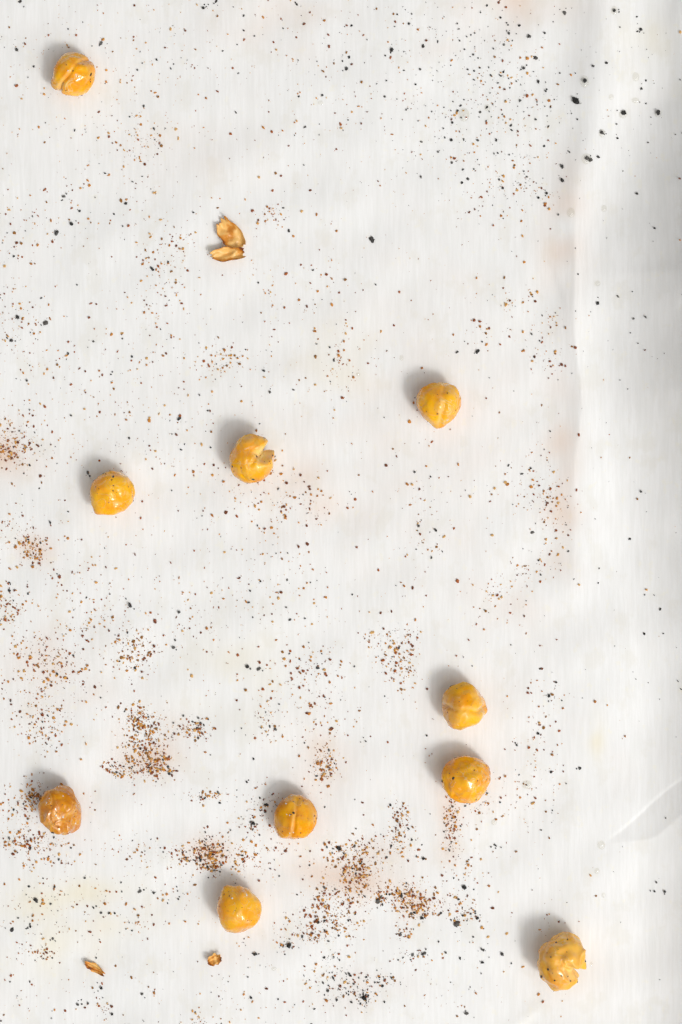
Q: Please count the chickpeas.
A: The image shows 10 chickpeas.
